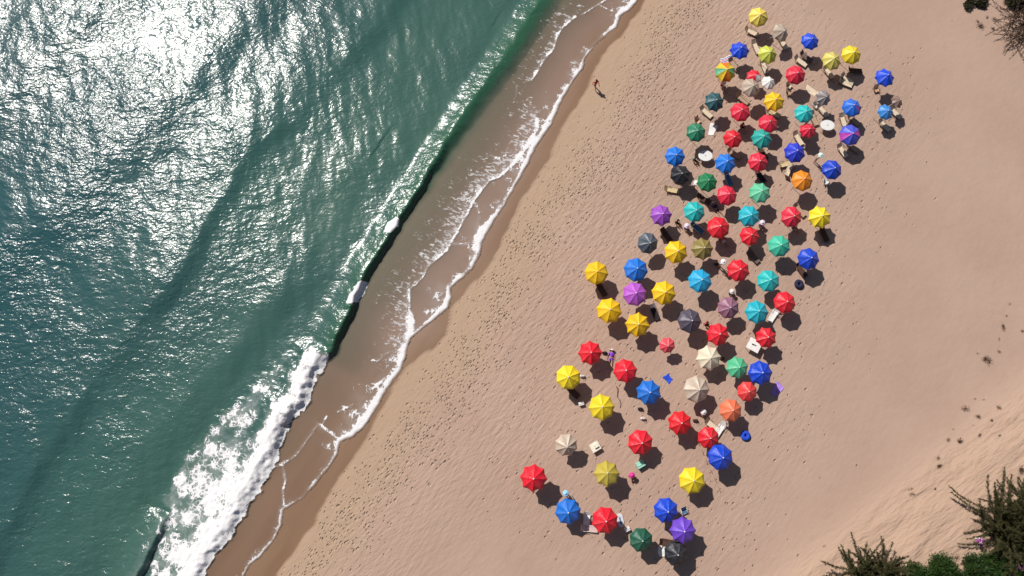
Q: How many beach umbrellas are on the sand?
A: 90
